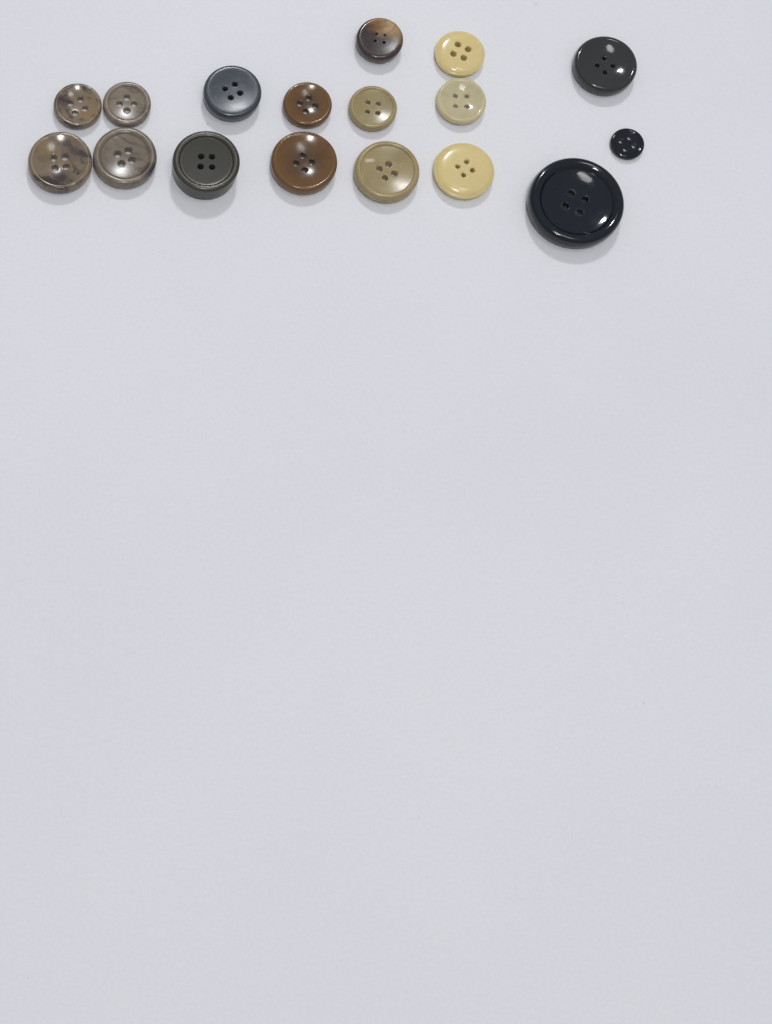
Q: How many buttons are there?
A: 17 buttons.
